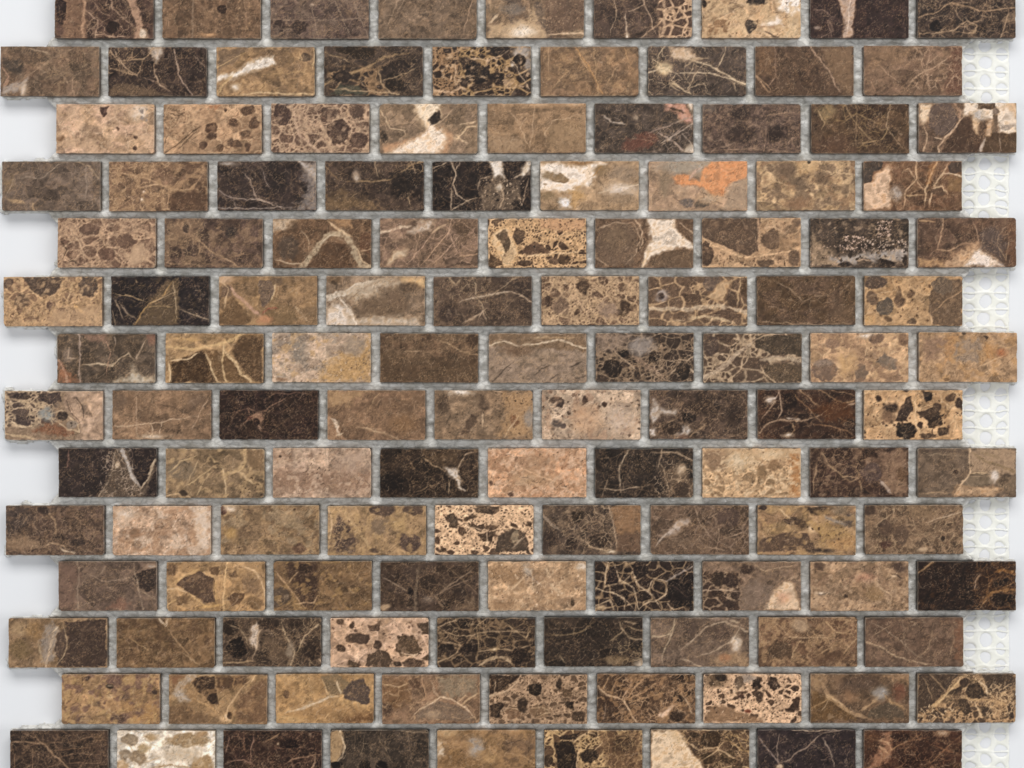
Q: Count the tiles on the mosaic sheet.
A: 126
